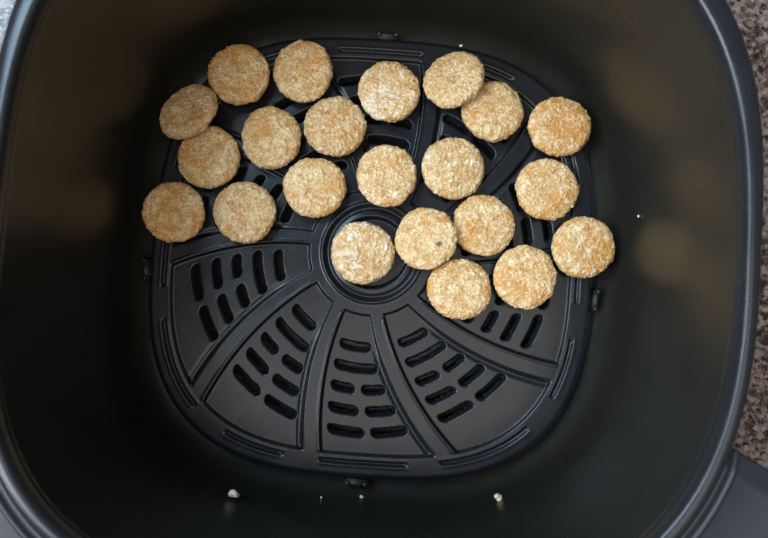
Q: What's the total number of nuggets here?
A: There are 22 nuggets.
